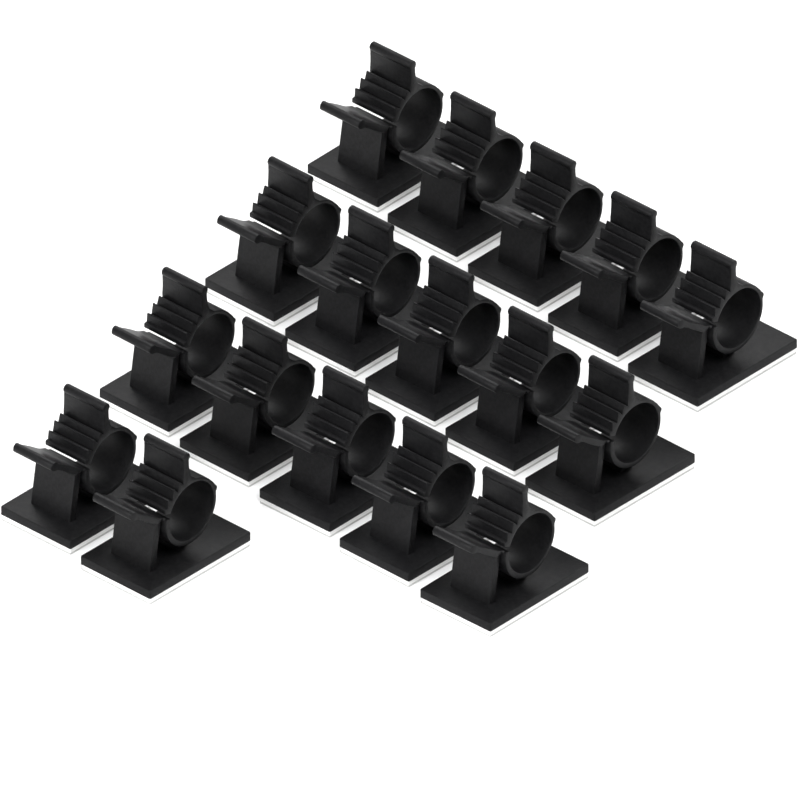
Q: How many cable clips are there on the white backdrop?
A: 17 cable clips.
